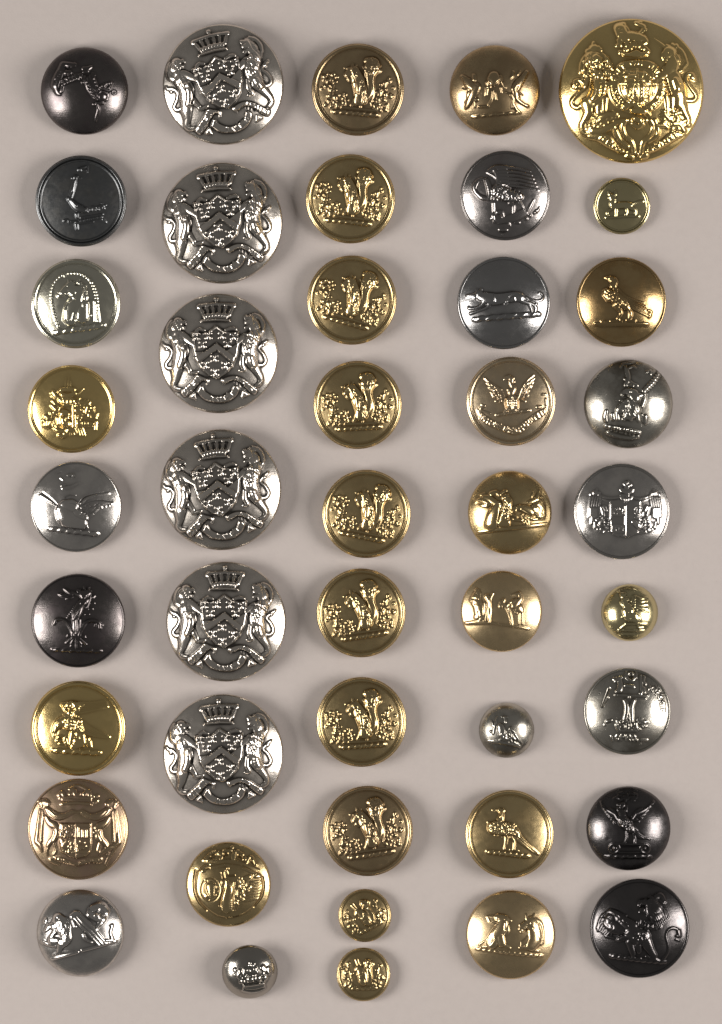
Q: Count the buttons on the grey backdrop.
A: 45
